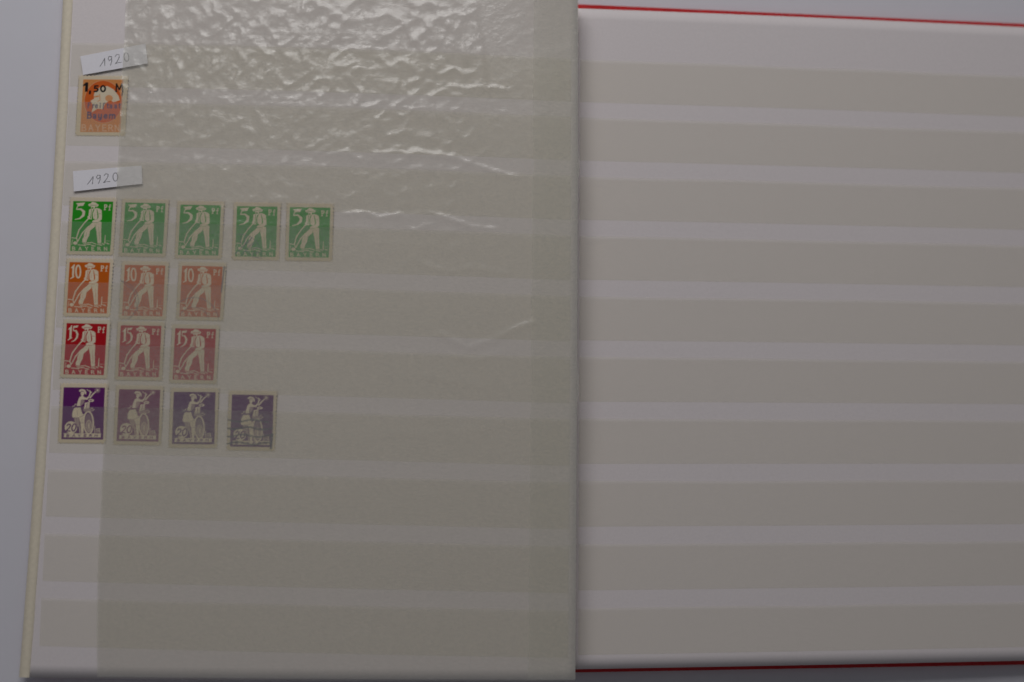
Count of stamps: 16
